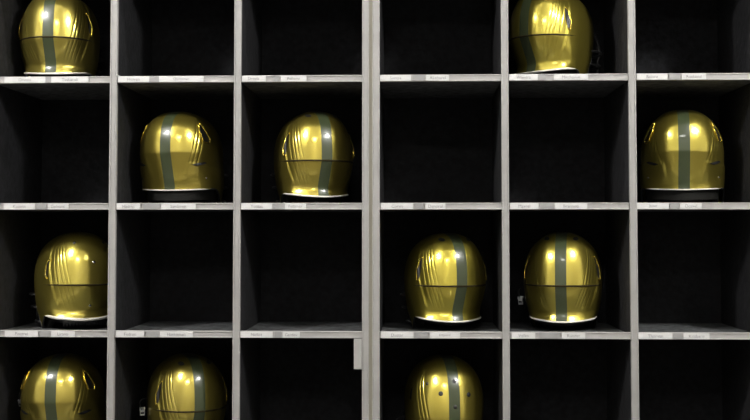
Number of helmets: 11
